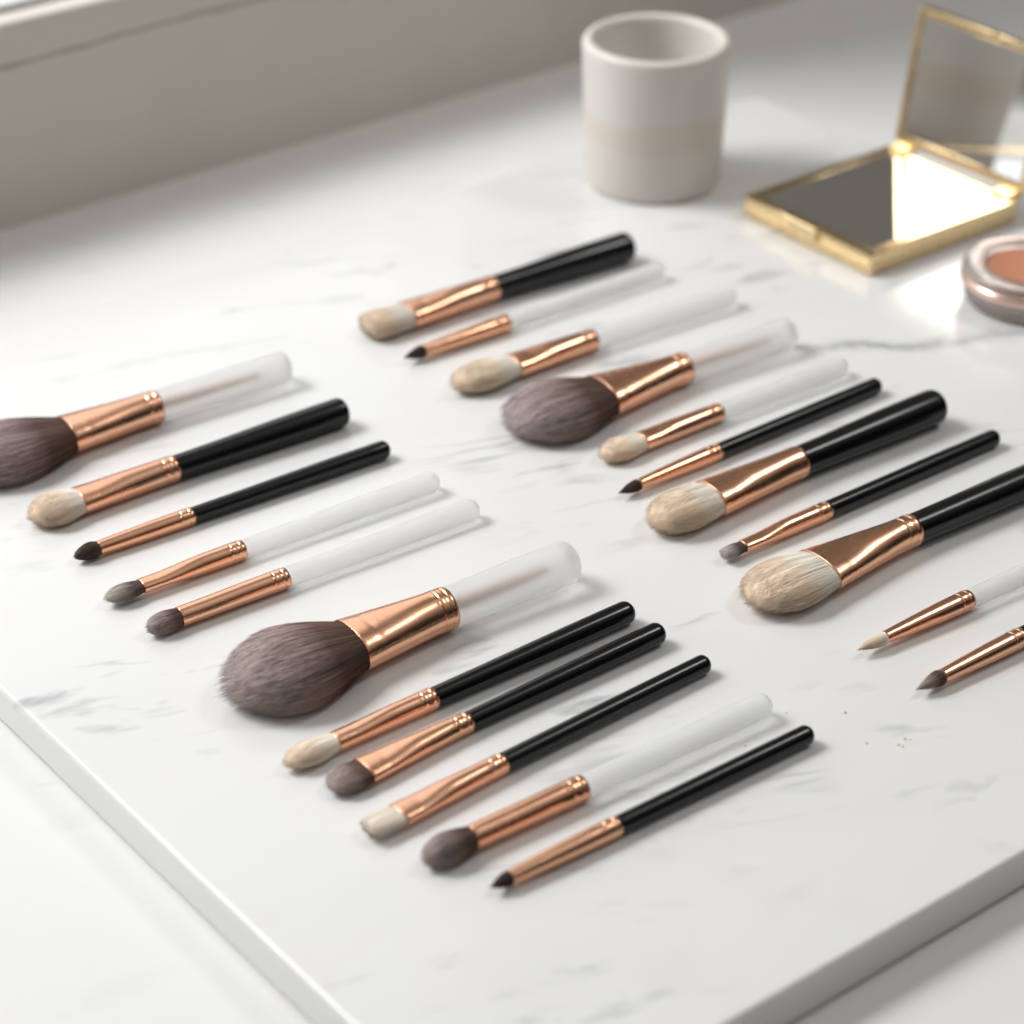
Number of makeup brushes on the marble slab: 22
